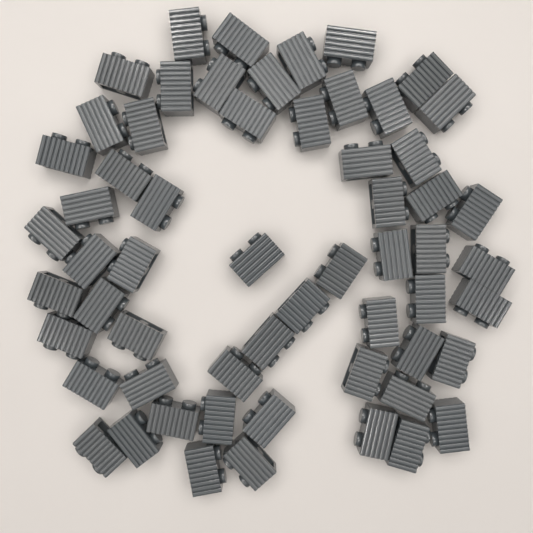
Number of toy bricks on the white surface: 59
